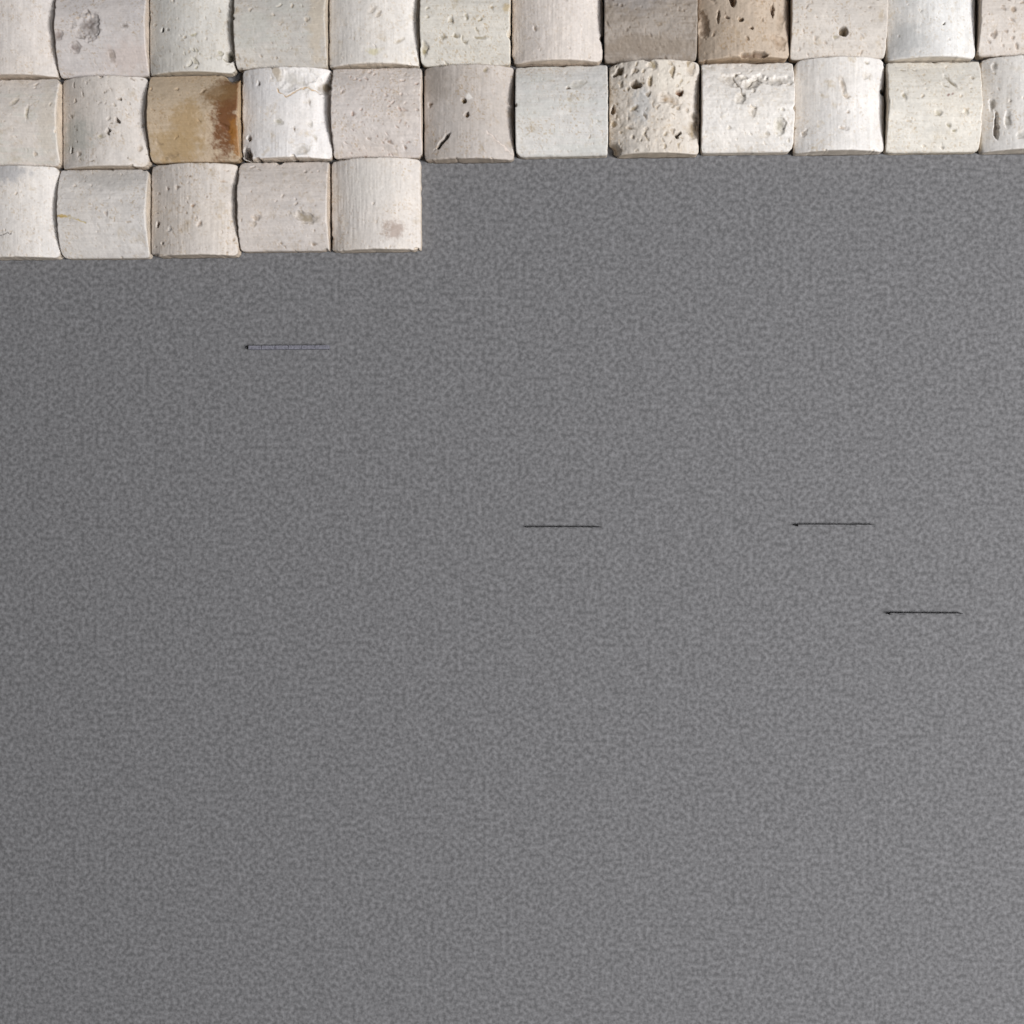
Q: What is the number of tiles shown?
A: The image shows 29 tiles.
